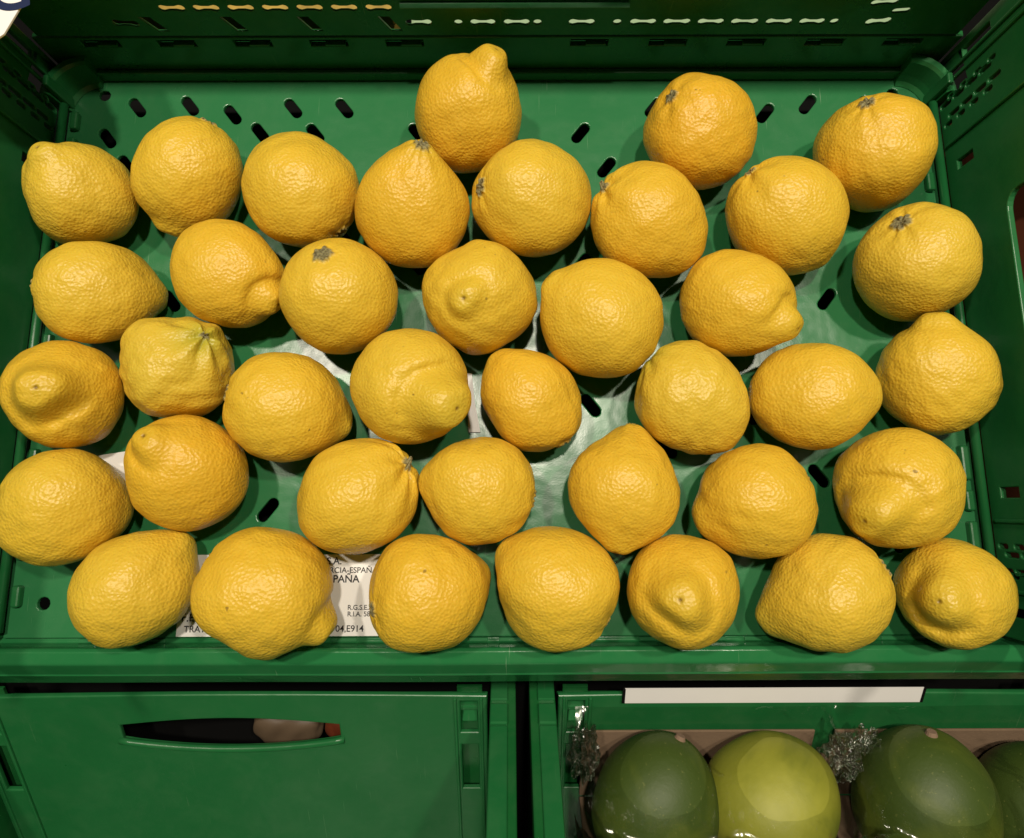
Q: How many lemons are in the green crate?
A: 39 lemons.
